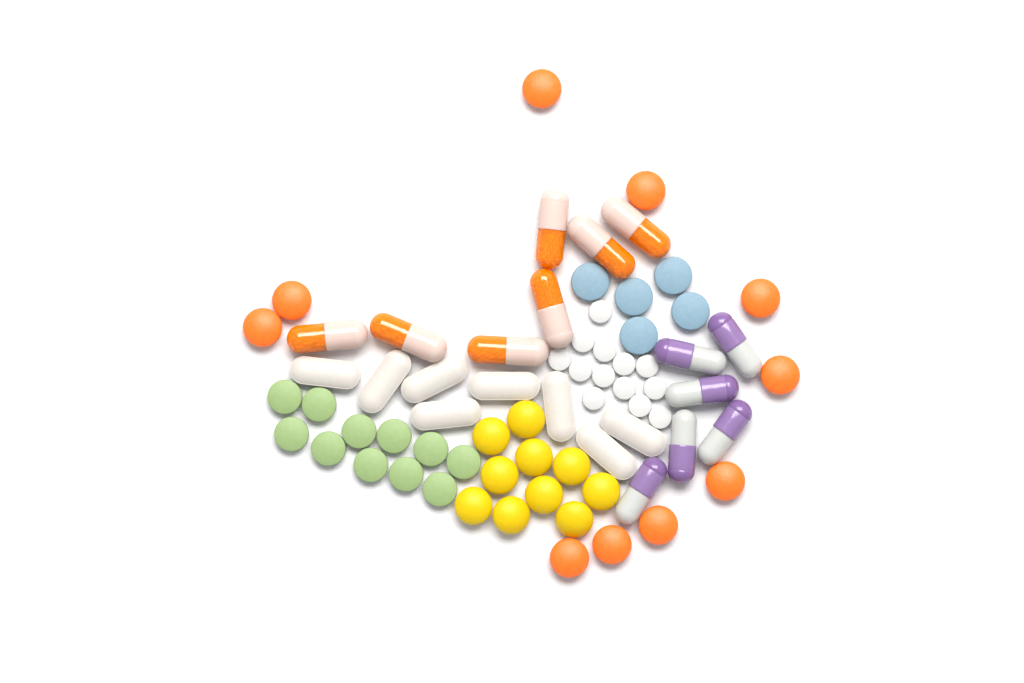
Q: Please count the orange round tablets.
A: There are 10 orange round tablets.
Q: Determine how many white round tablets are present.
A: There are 13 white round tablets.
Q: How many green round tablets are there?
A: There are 11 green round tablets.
